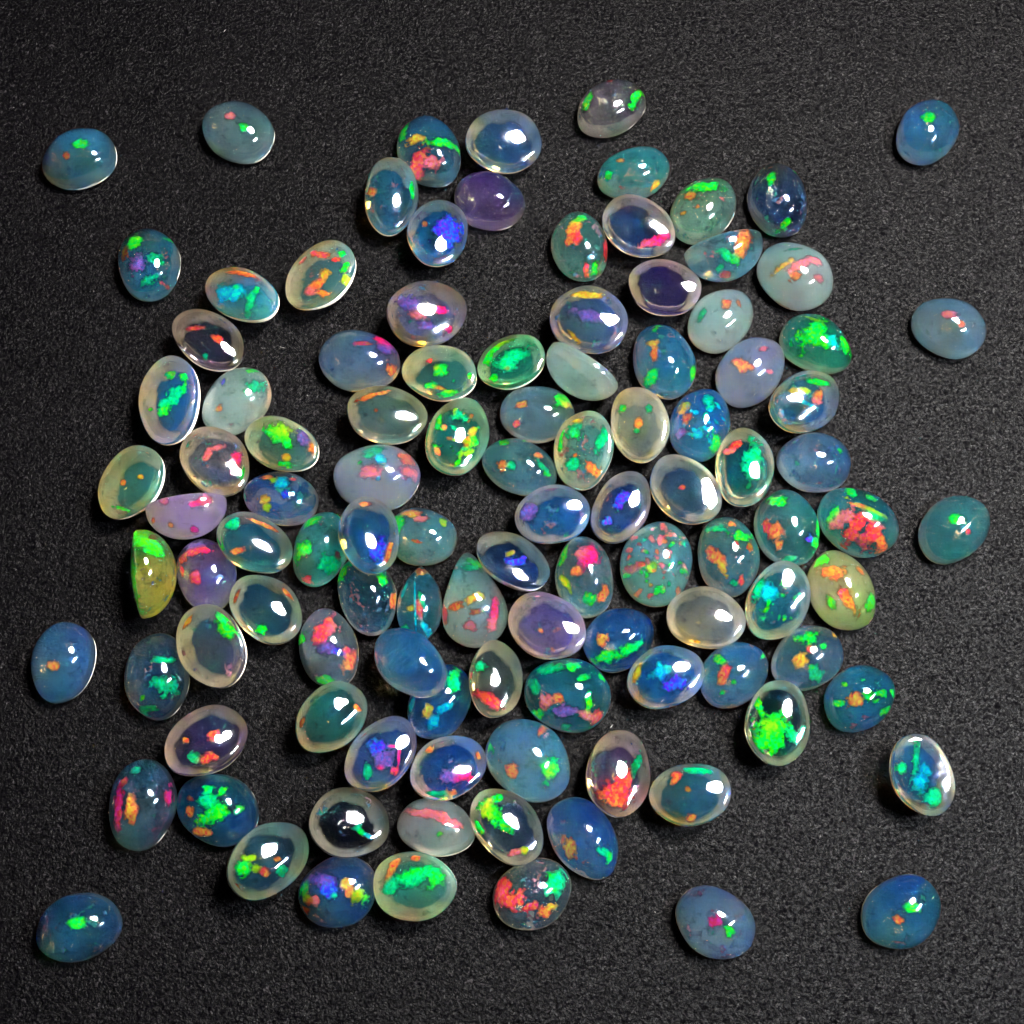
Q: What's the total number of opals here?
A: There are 109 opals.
